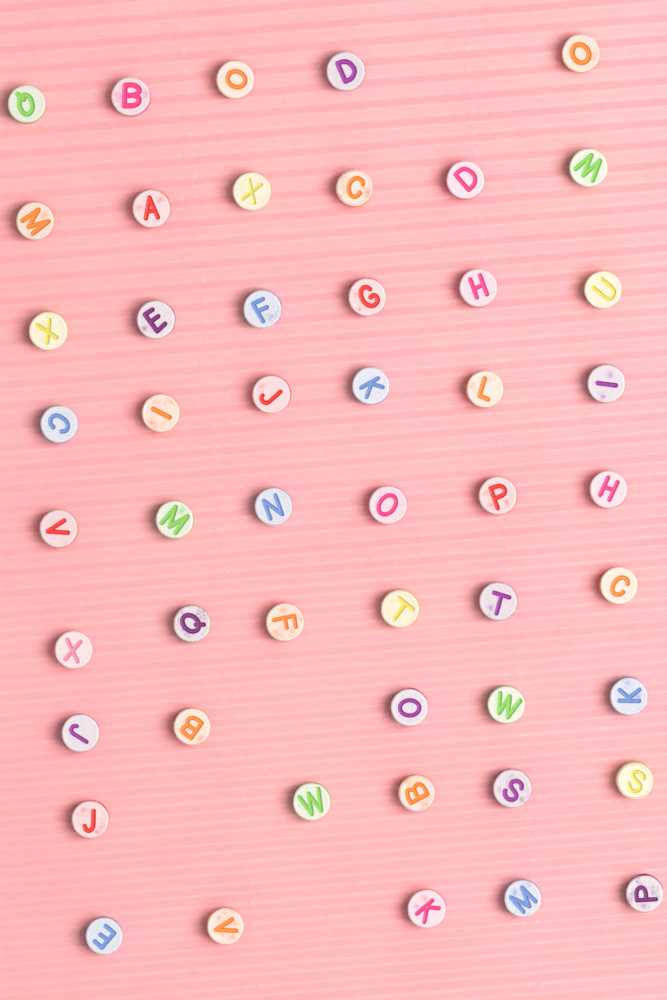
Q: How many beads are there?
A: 50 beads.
